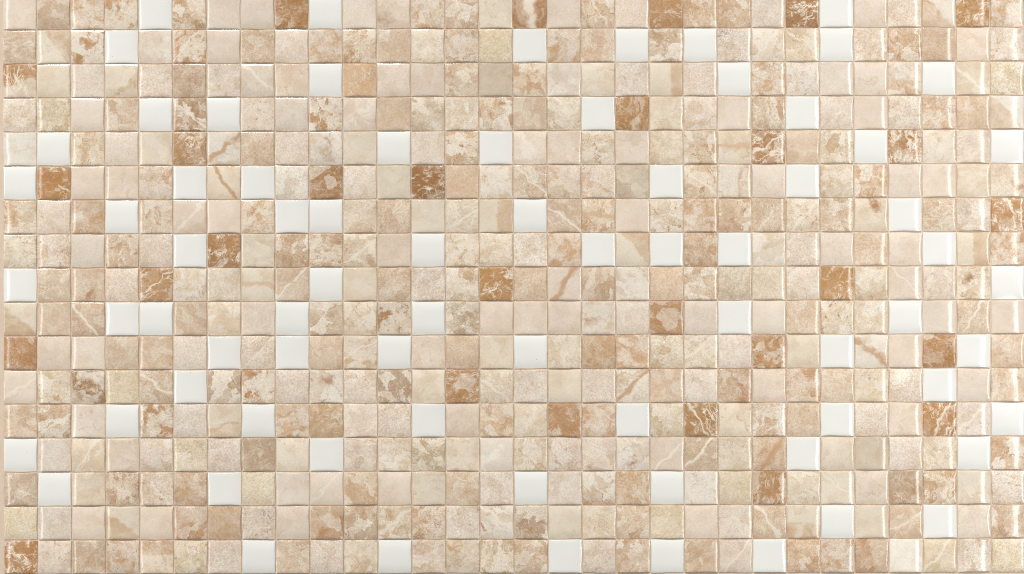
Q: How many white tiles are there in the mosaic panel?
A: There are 74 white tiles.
